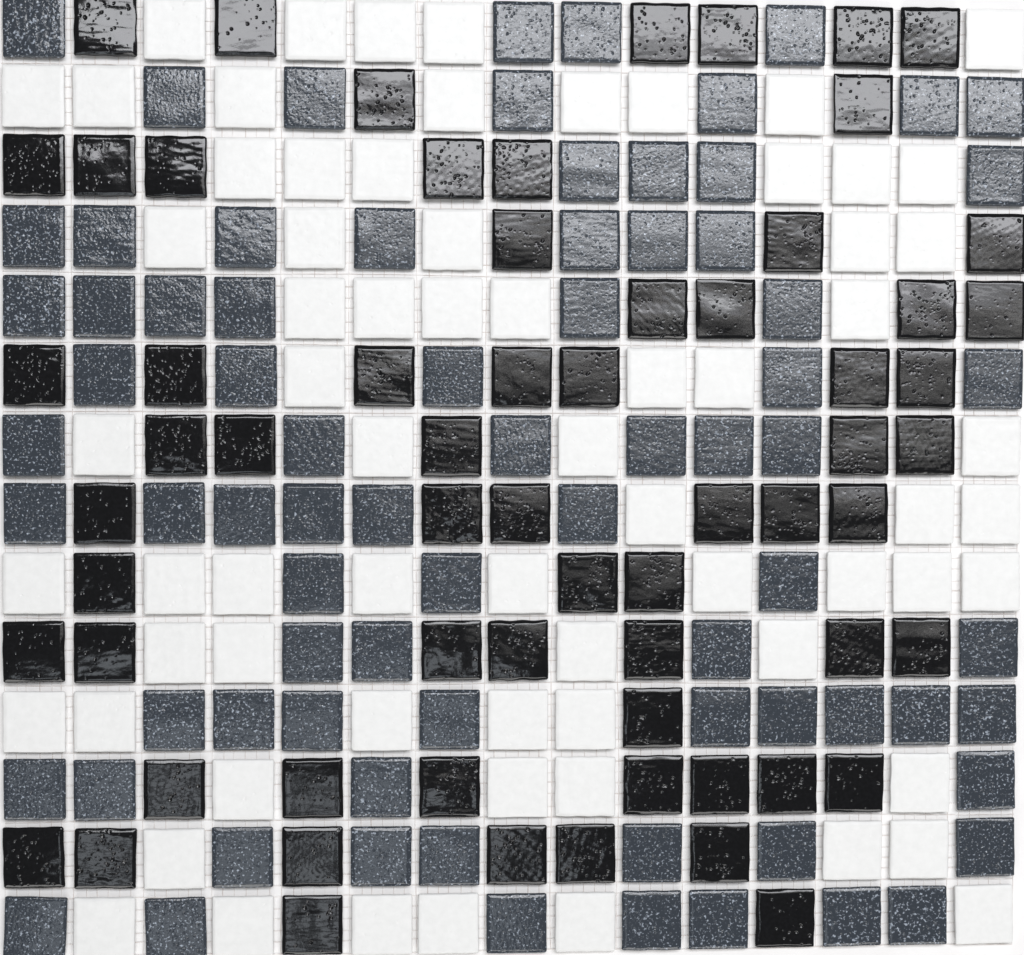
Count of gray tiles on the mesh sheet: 77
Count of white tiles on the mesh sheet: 69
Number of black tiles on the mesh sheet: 64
